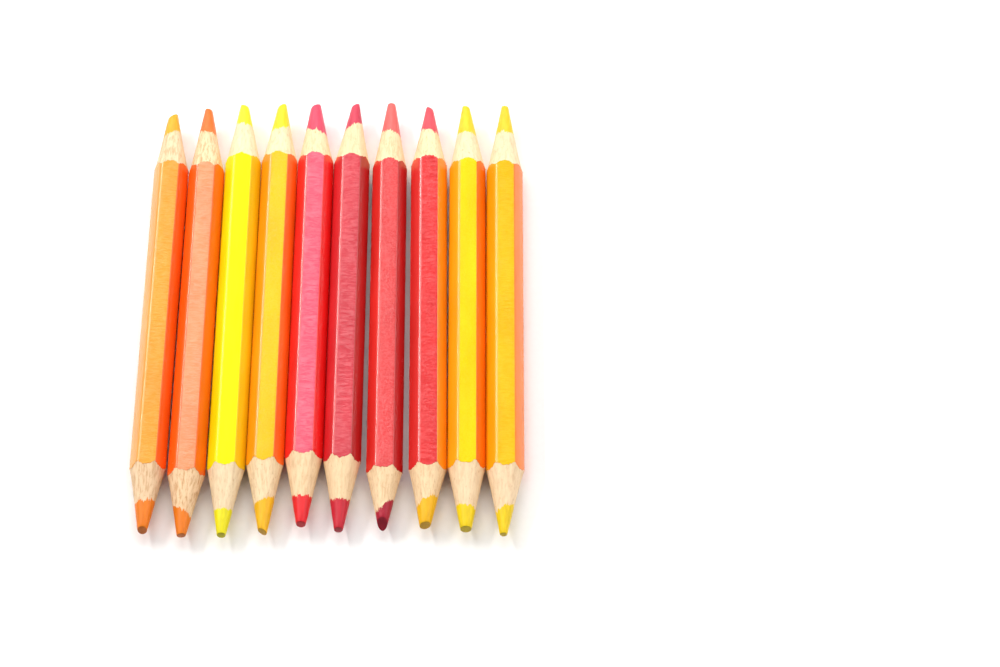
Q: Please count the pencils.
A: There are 10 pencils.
